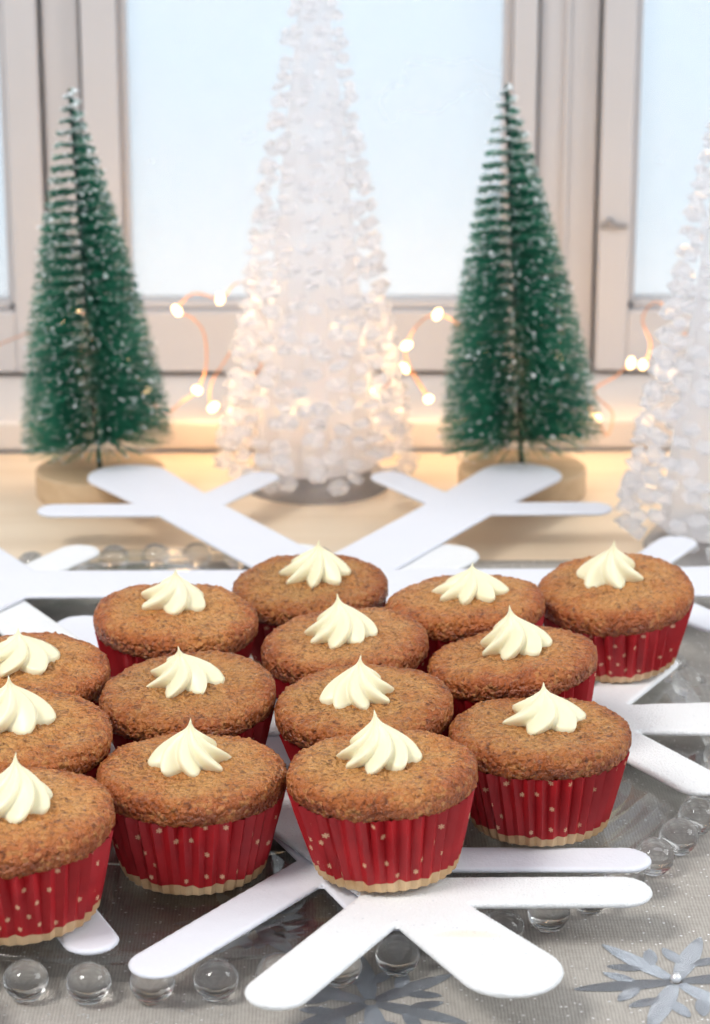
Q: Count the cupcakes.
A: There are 14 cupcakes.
